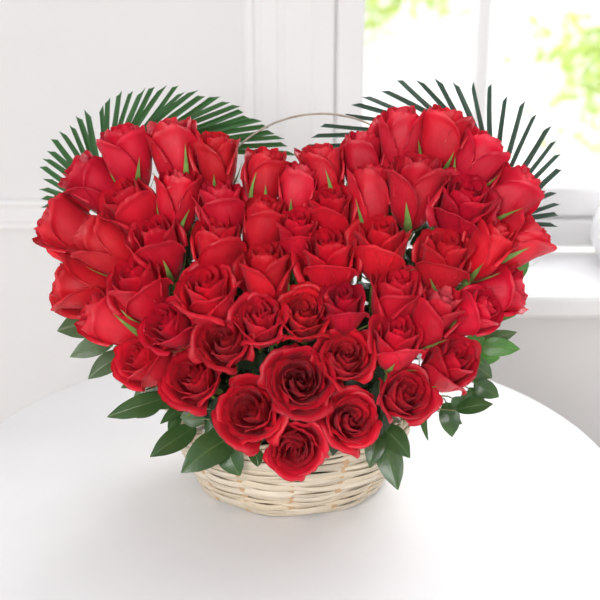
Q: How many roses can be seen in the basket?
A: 54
